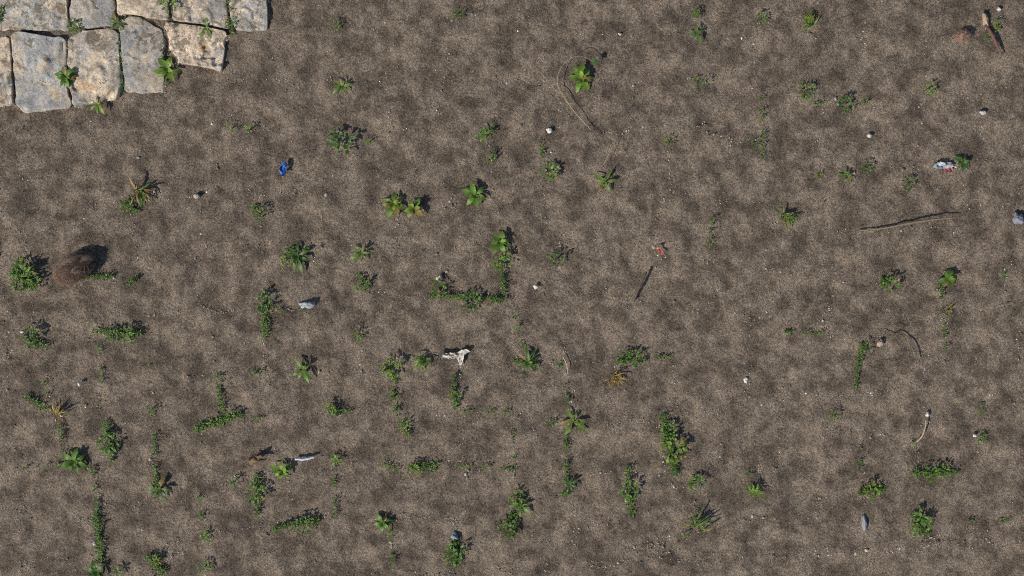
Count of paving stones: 10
